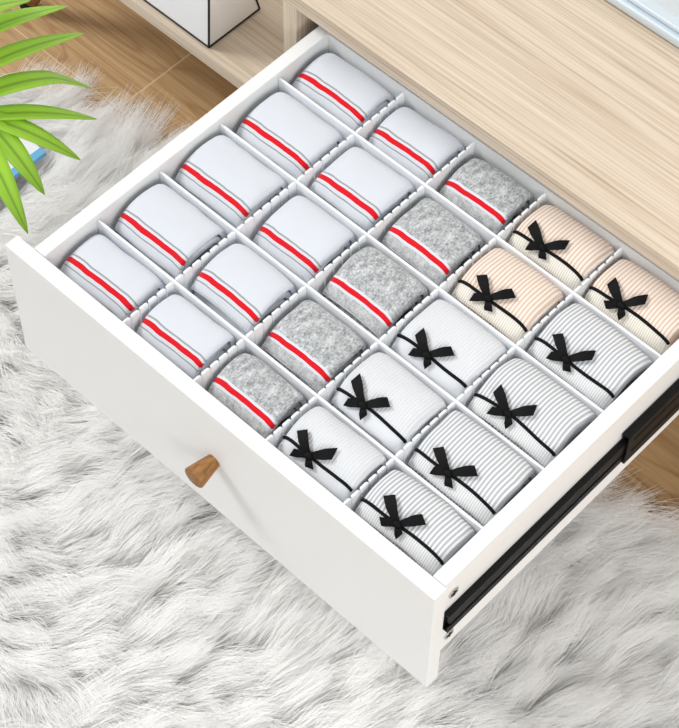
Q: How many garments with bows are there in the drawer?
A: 10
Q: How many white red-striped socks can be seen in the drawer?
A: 10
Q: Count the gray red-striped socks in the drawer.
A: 5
